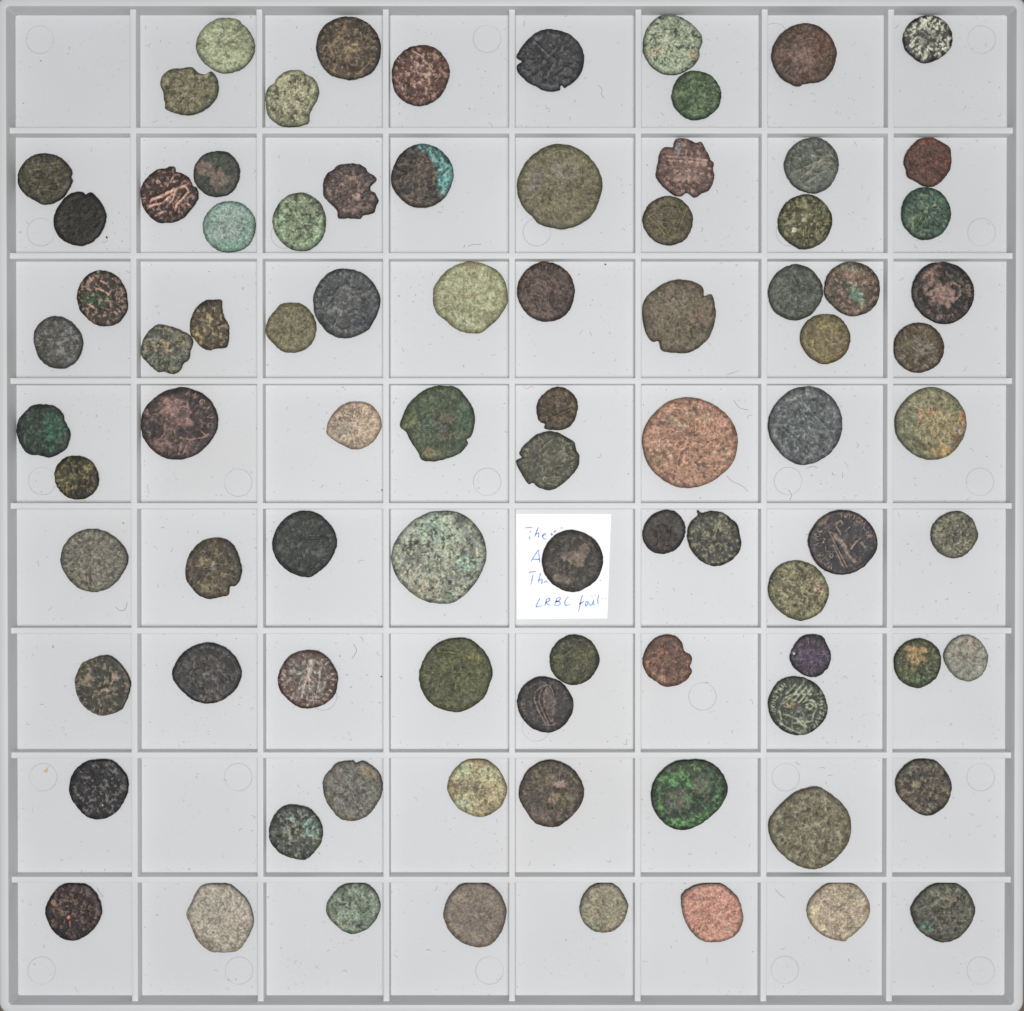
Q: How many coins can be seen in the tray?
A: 86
